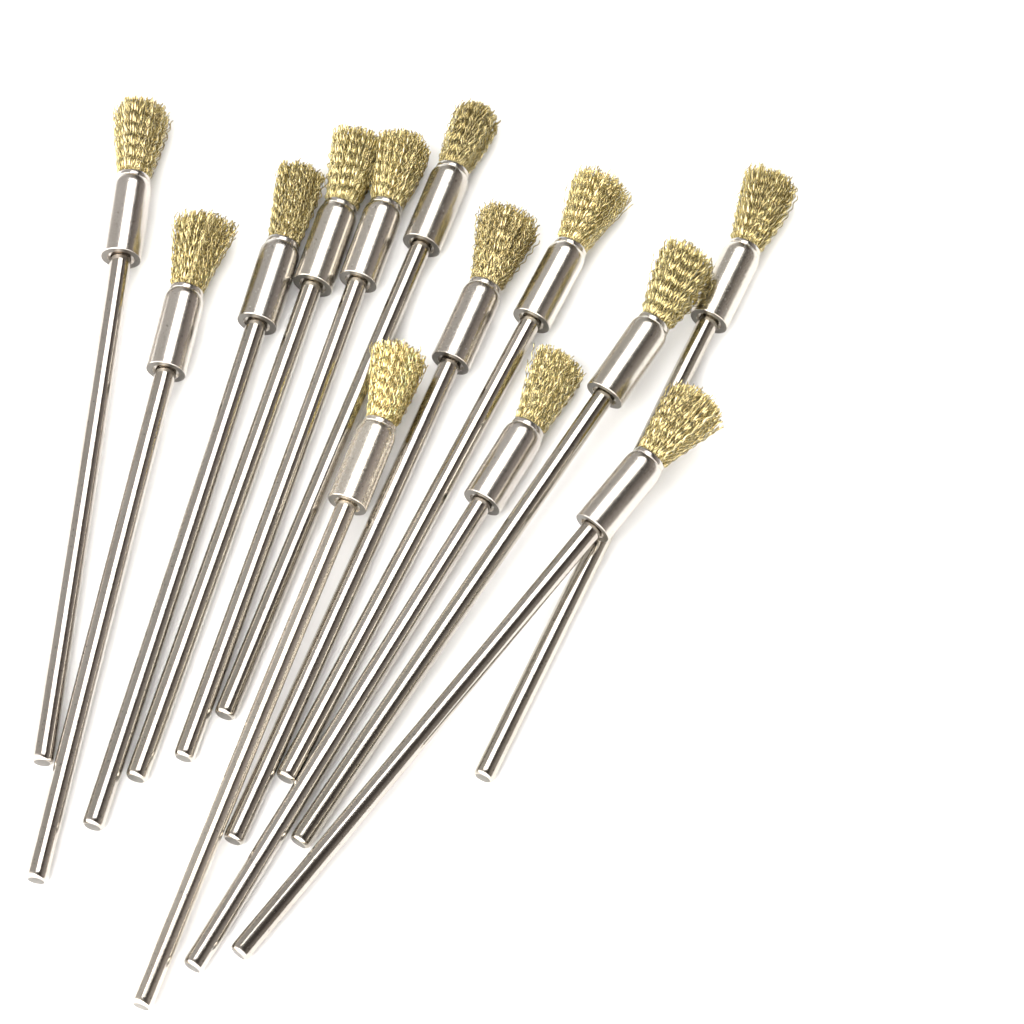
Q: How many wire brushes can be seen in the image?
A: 13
